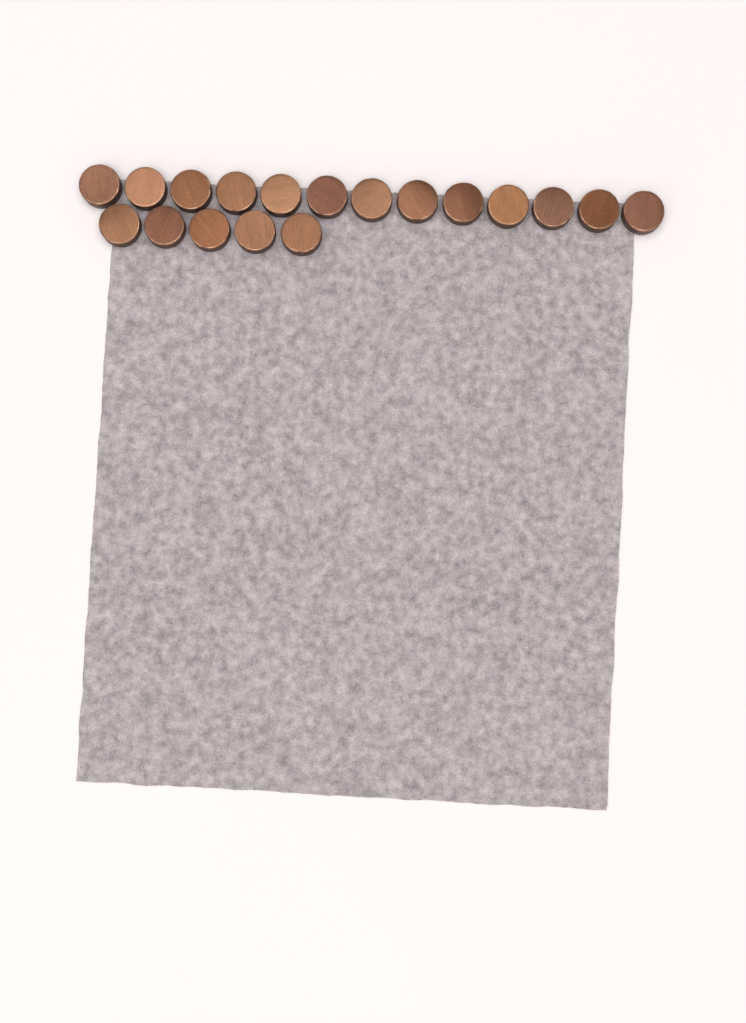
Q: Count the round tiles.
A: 18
